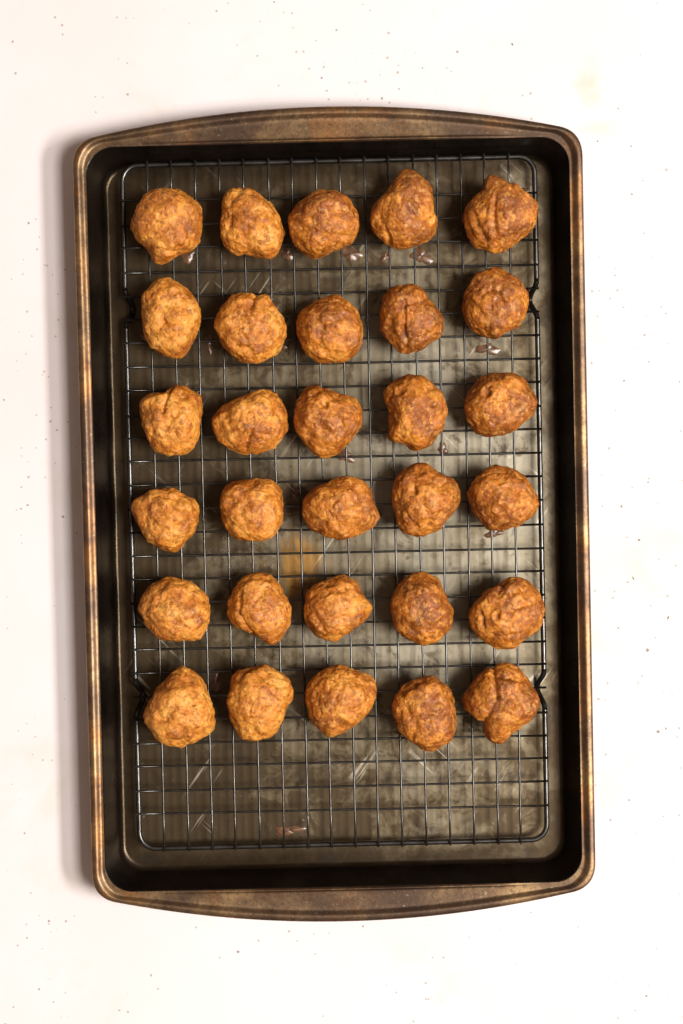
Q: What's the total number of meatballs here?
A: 30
